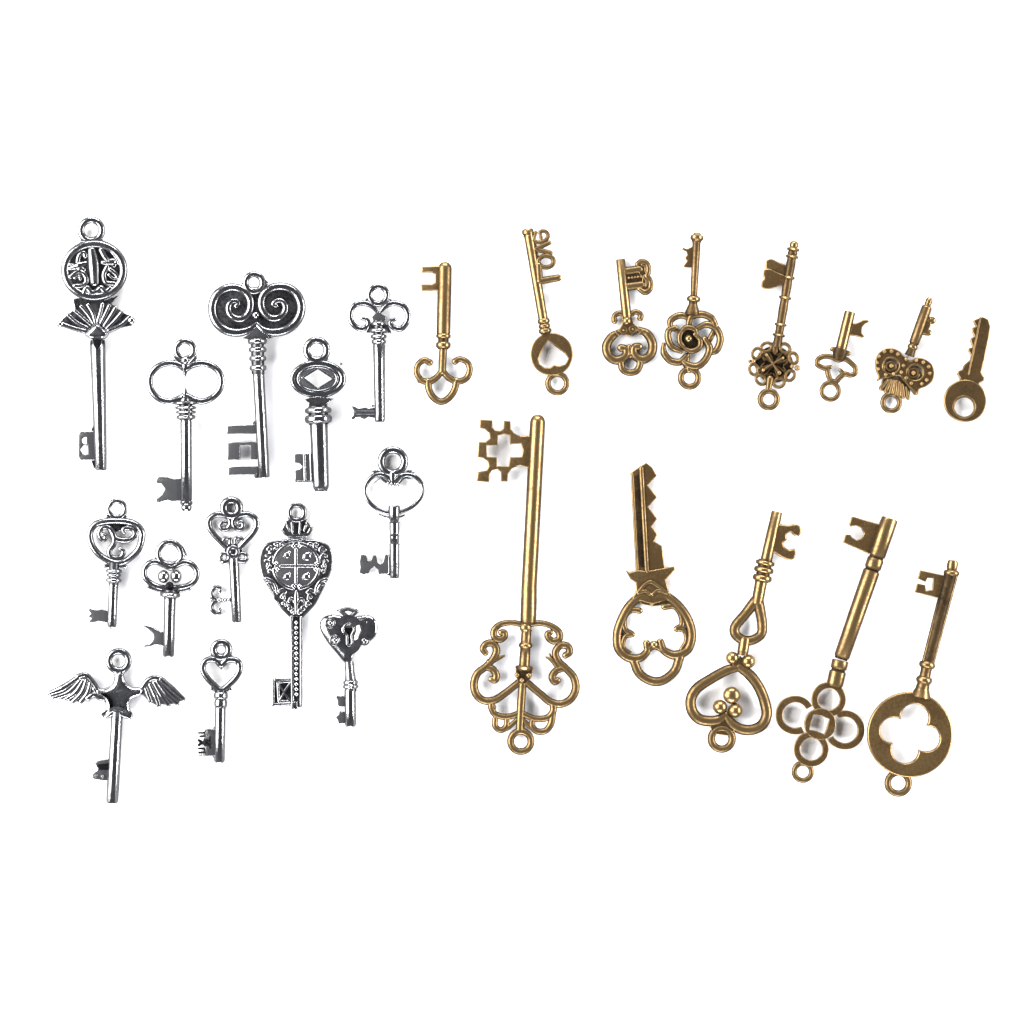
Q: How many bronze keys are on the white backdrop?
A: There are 13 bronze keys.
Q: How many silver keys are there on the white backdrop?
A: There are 13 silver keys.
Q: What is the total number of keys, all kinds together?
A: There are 26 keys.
